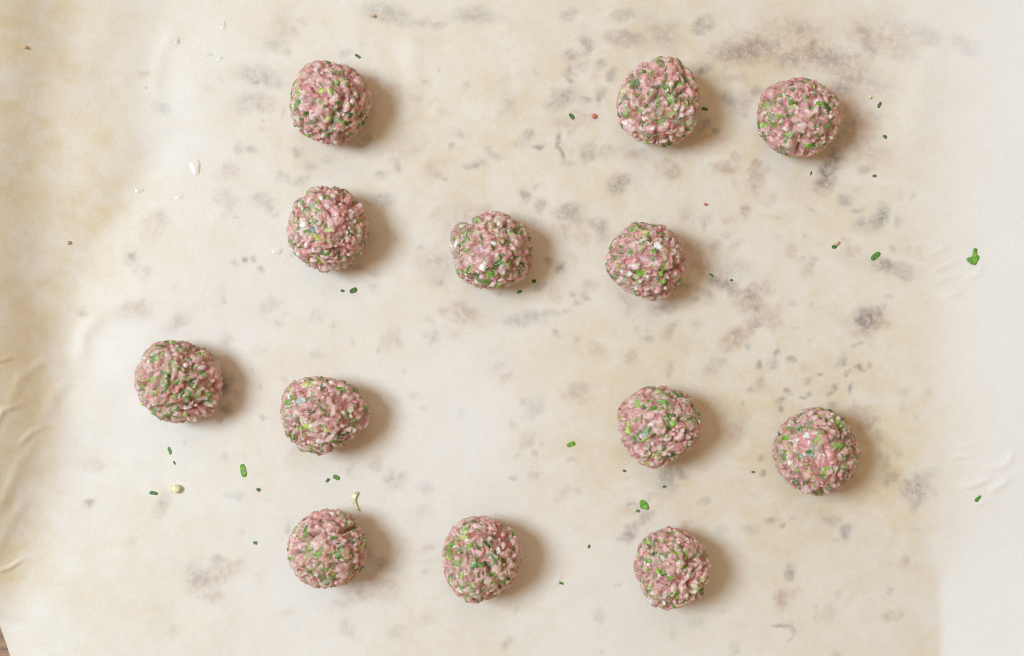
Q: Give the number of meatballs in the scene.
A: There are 13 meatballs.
